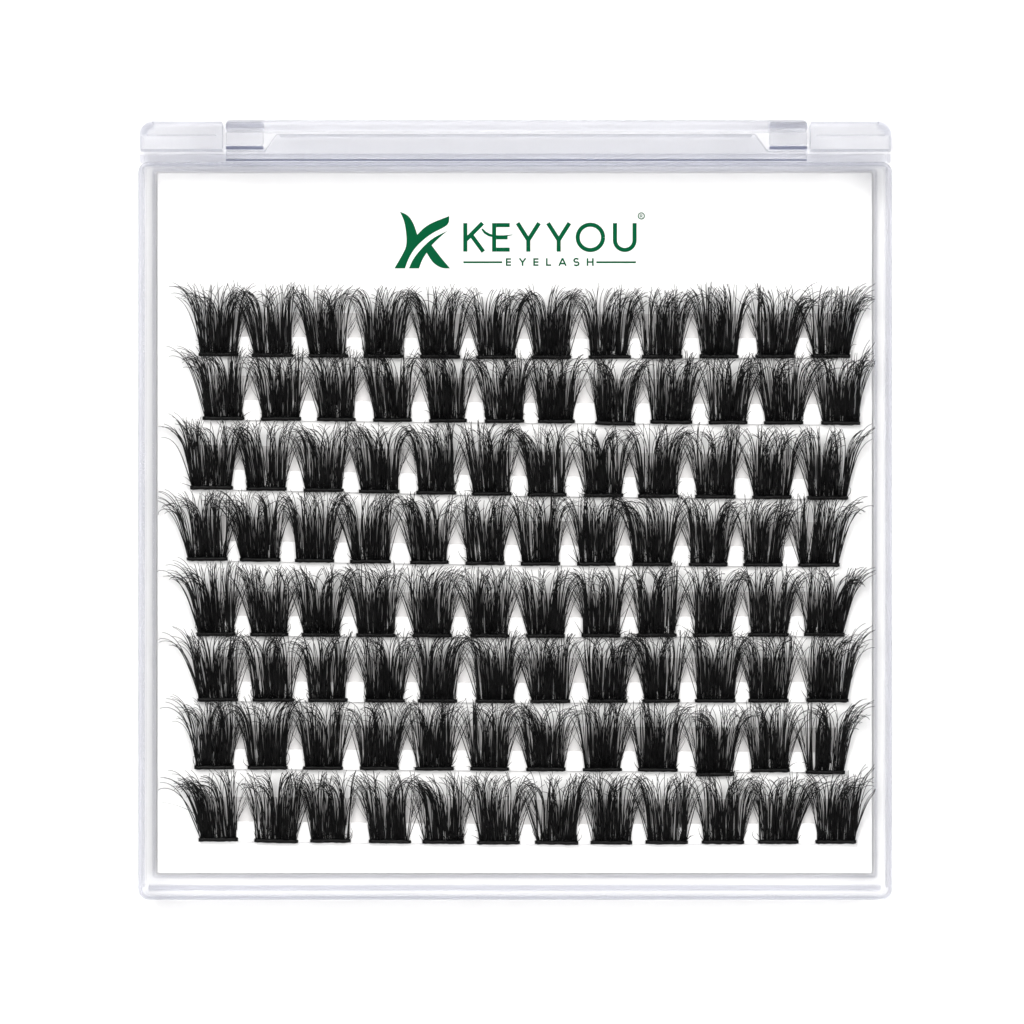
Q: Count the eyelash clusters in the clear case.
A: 96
